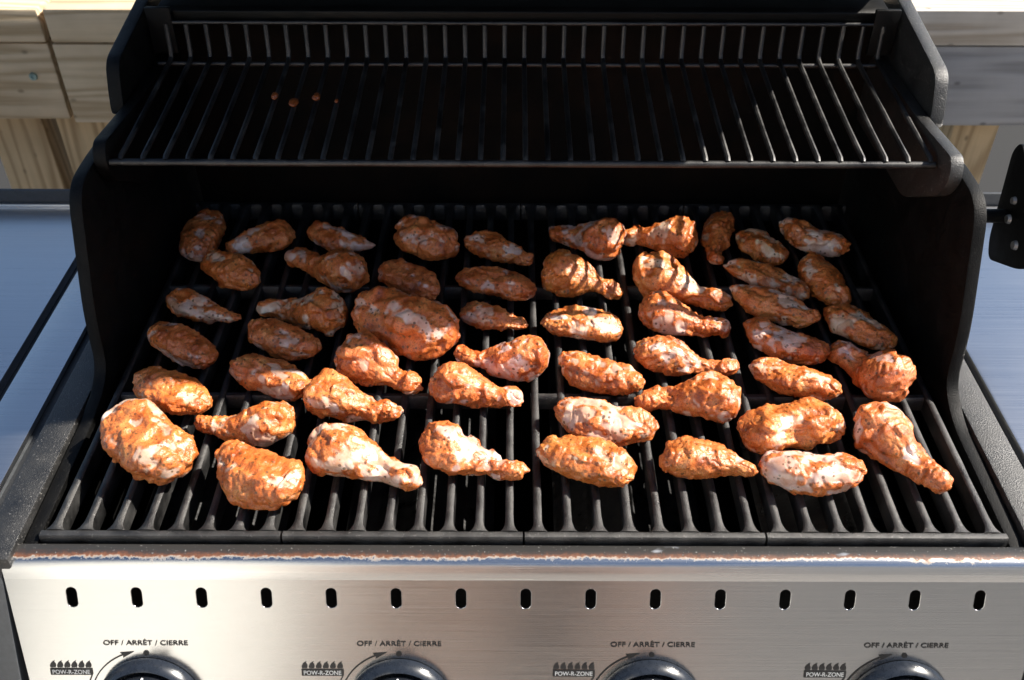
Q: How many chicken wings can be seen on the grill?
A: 51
